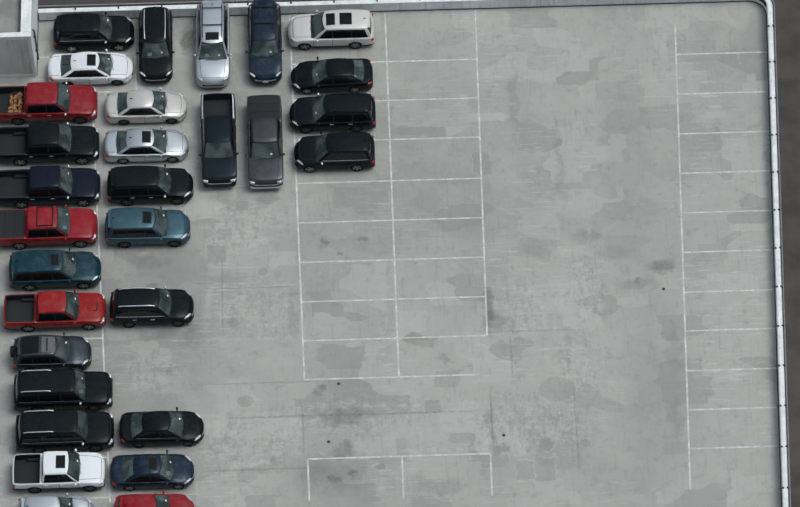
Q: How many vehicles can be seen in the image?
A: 30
